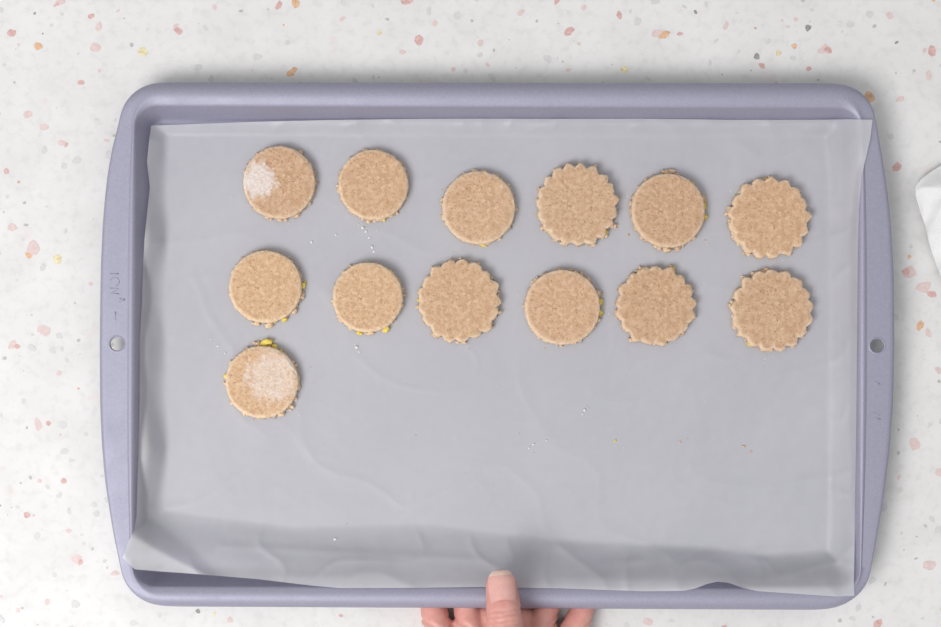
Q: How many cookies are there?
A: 13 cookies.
